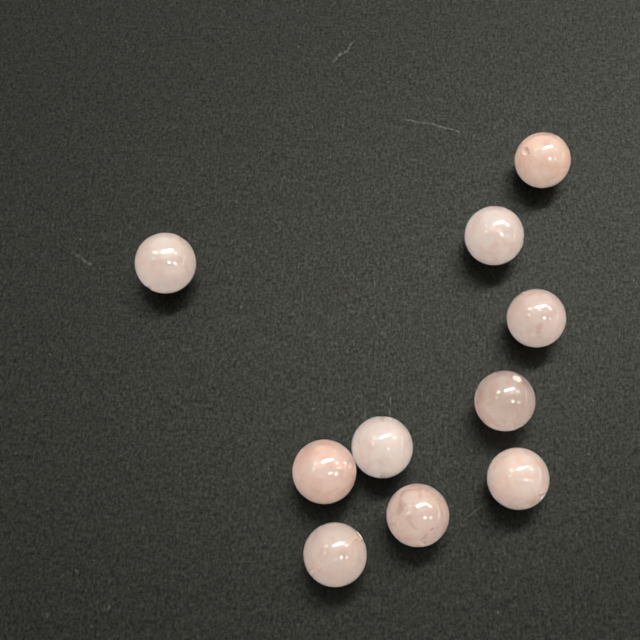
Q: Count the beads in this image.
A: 10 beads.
